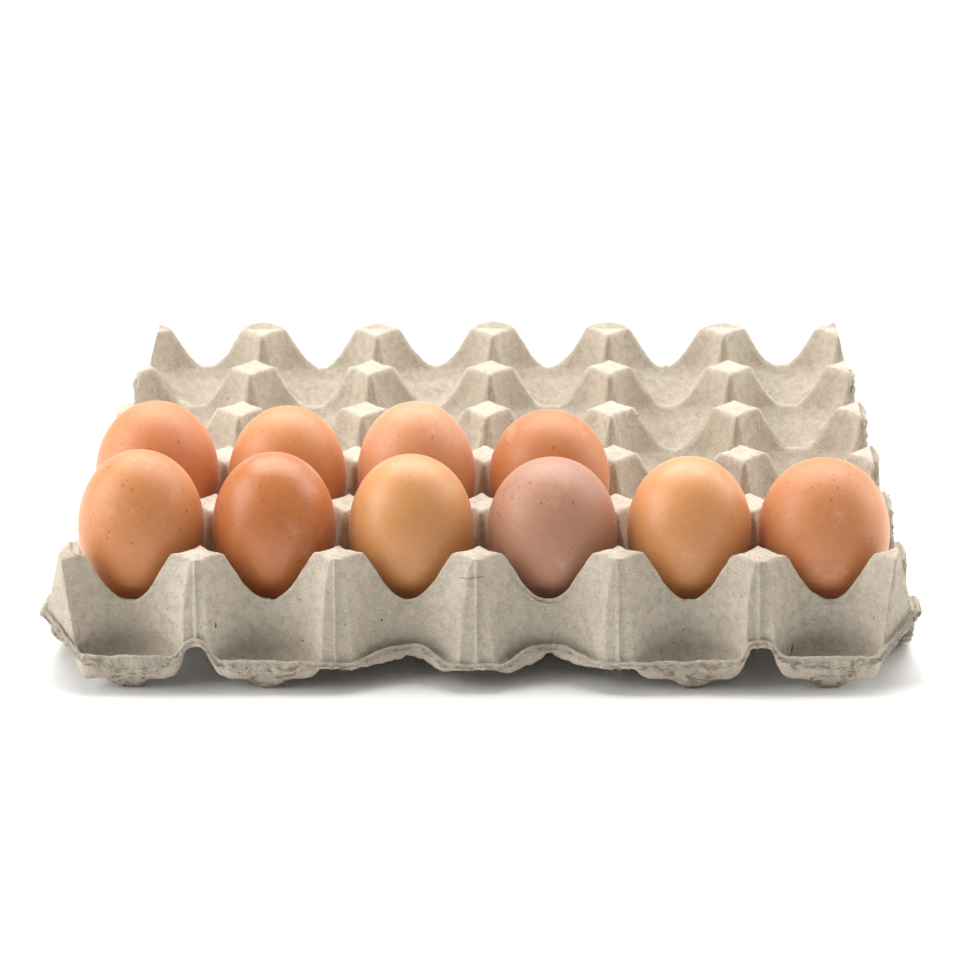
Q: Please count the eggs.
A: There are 10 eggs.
